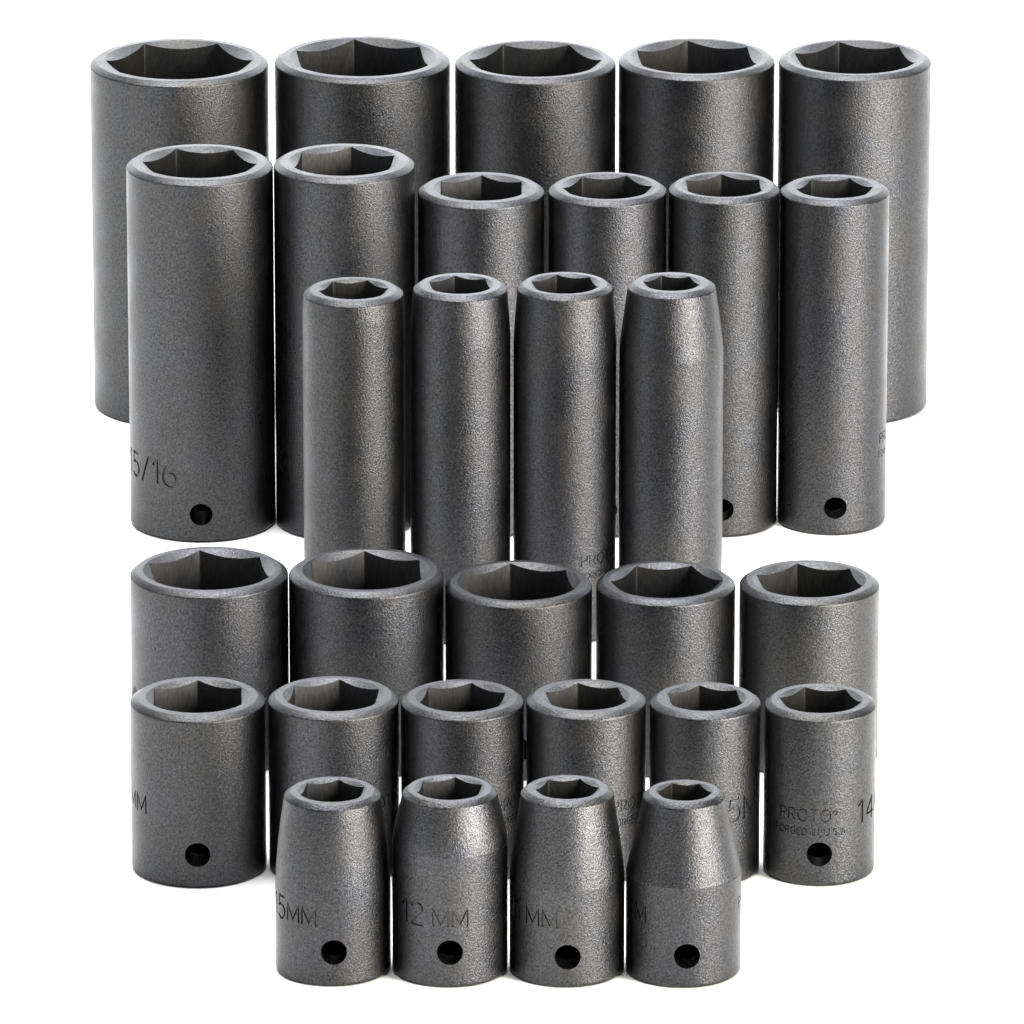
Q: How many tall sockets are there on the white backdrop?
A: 15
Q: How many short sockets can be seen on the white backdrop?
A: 15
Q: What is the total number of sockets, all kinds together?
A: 30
